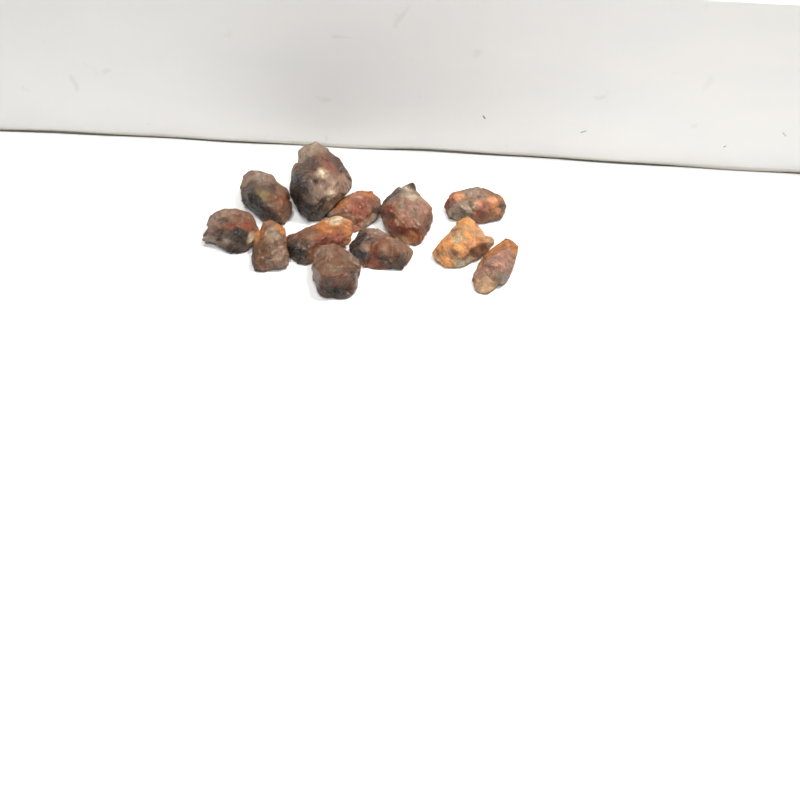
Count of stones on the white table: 12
